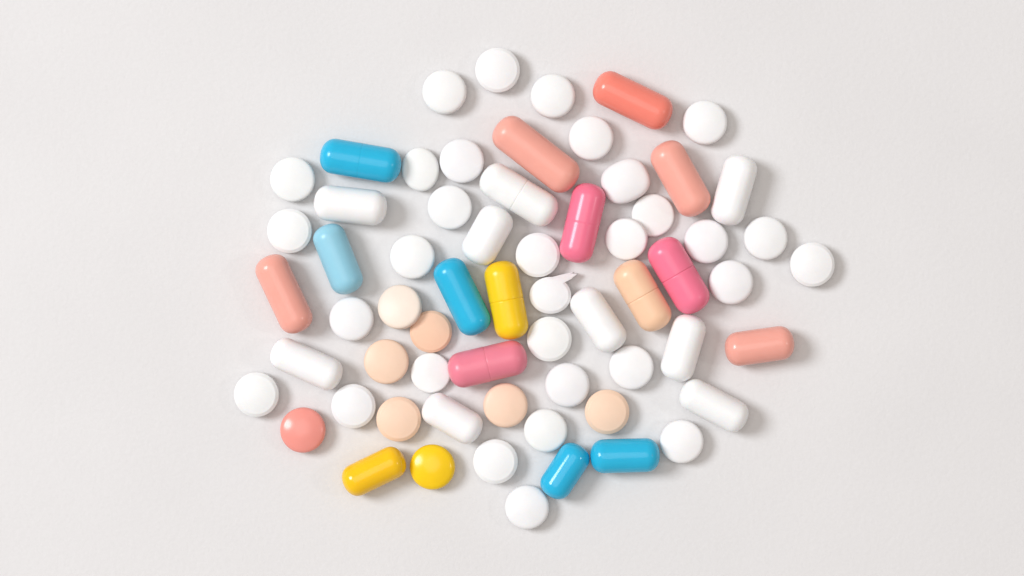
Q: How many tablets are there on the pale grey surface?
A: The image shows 39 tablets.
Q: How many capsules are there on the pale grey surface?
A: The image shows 25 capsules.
